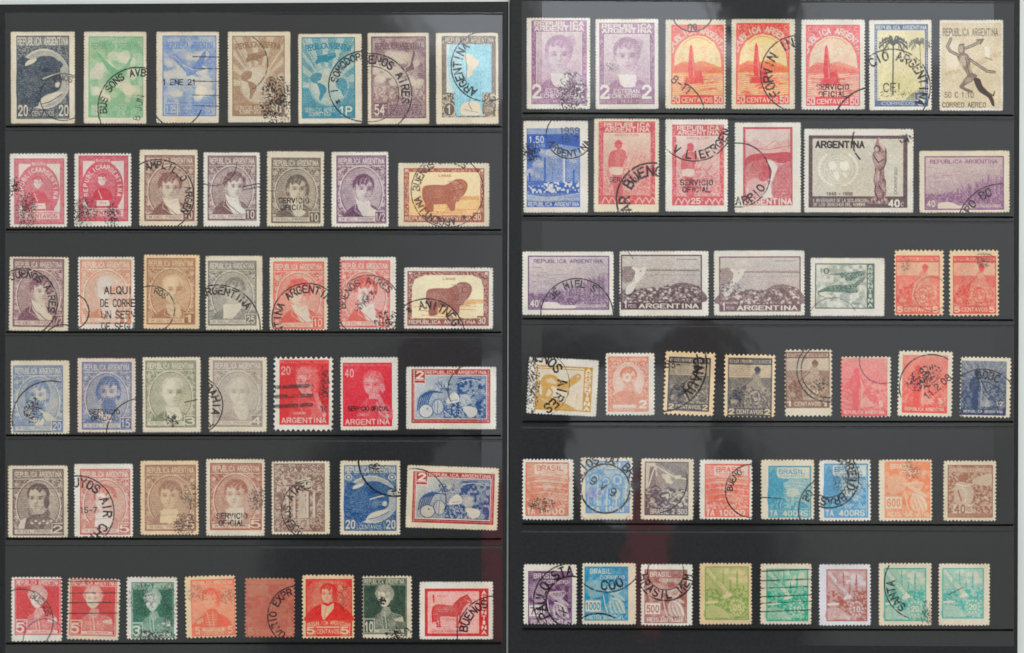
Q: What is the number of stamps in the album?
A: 86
